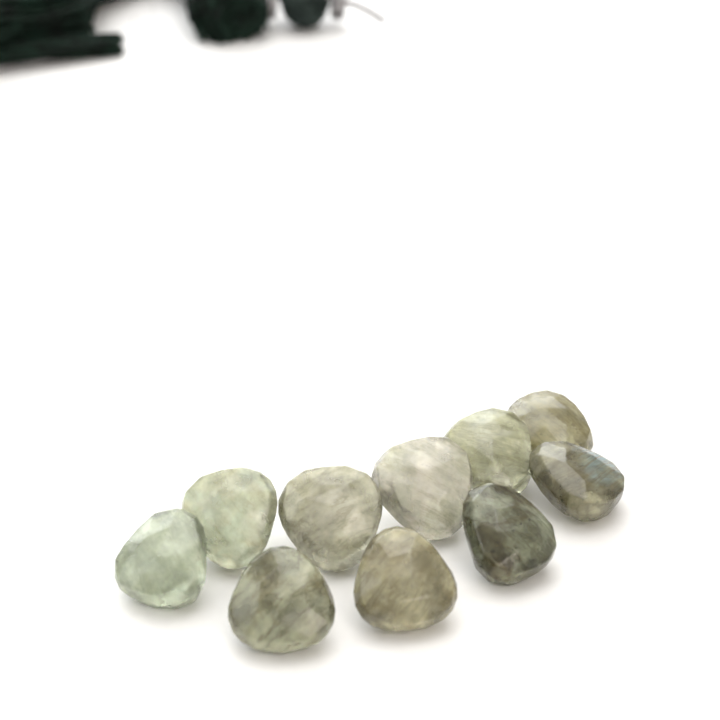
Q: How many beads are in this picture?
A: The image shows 10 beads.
